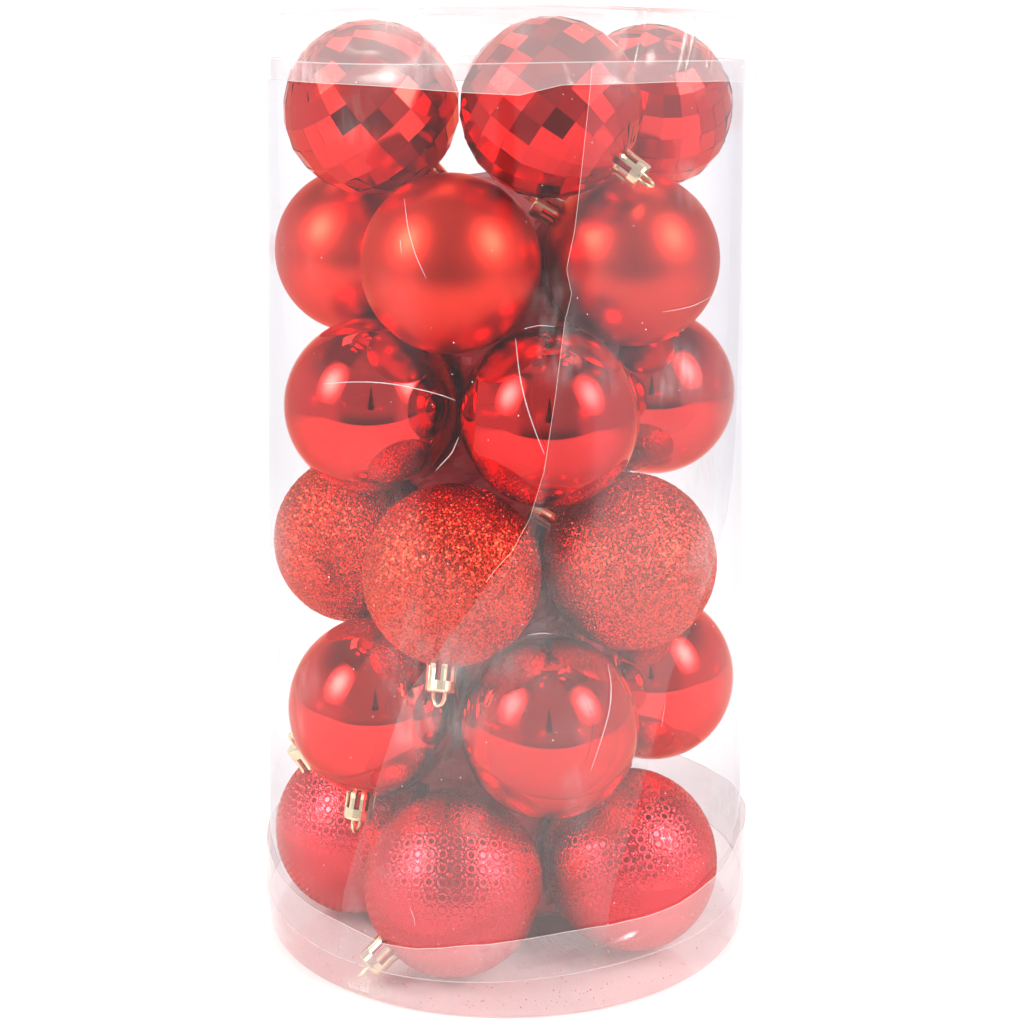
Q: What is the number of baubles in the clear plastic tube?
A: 18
